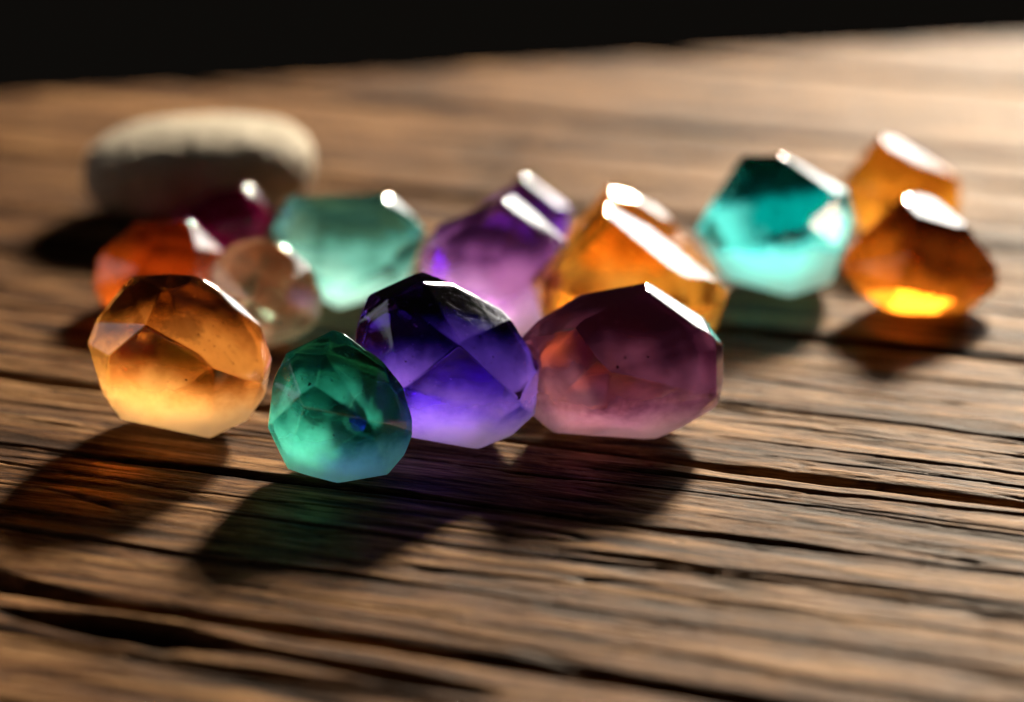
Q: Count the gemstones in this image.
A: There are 15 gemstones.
